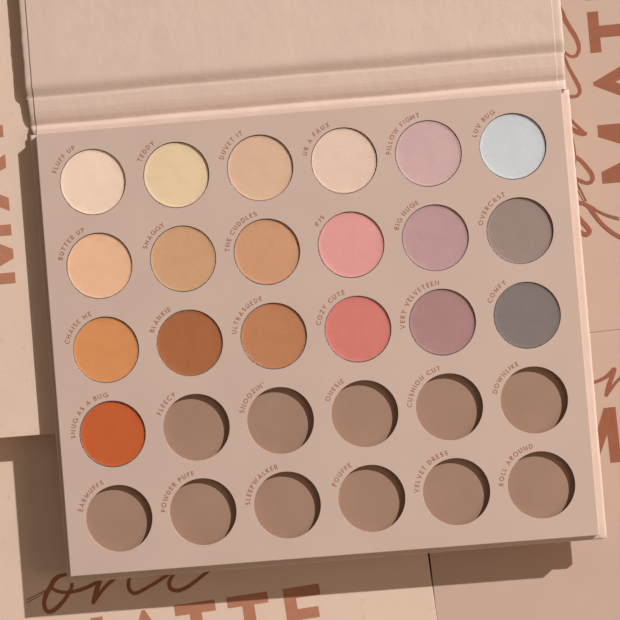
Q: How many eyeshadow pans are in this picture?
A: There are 19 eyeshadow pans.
